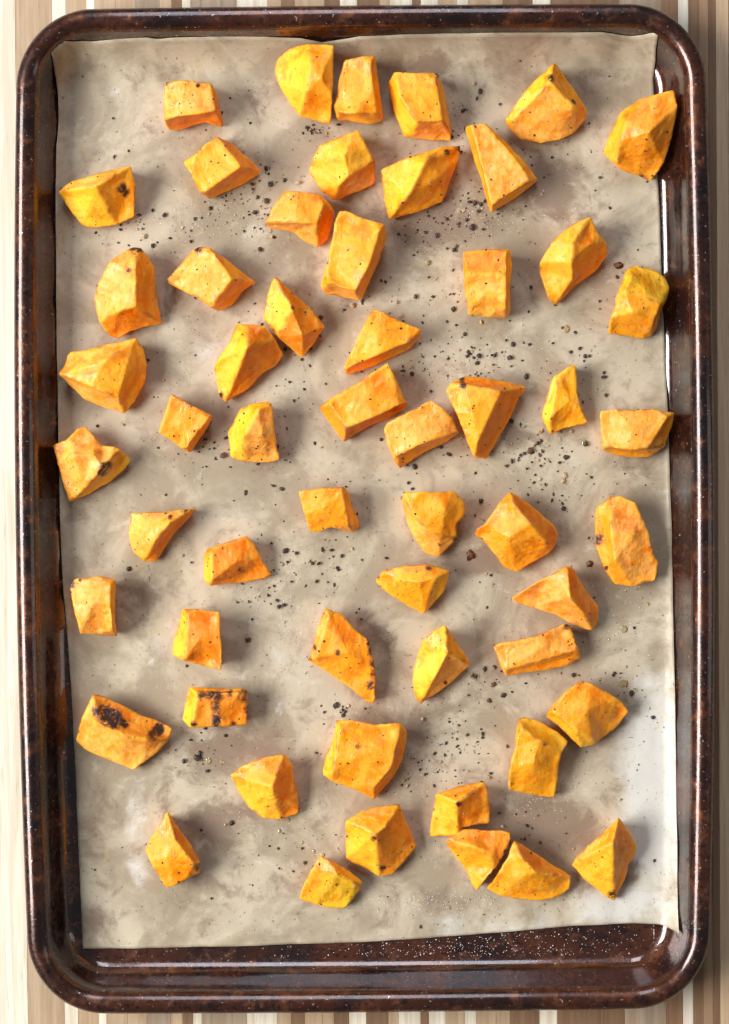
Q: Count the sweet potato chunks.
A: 56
